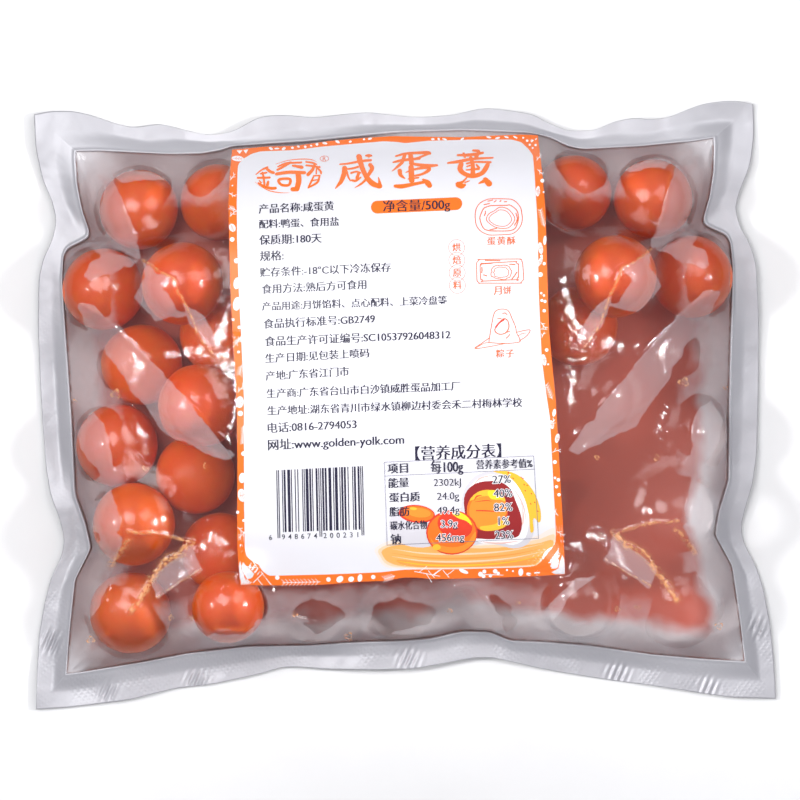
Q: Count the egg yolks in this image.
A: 18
